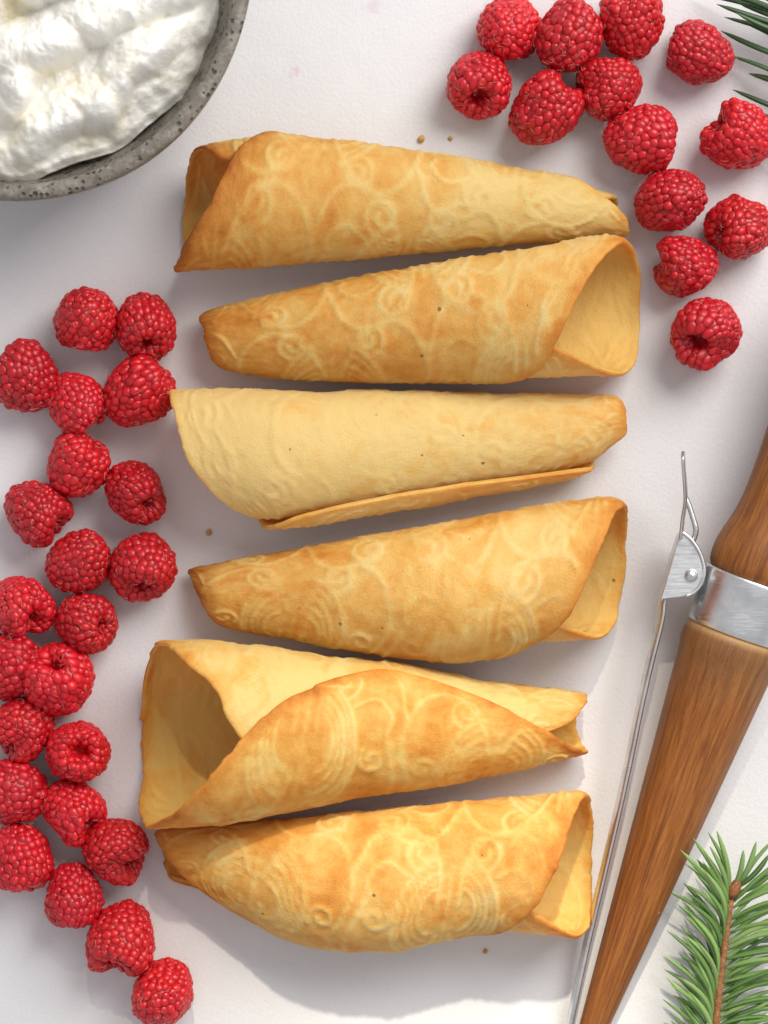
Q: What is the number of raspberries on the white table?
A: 36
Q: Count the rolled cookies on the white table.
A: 6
